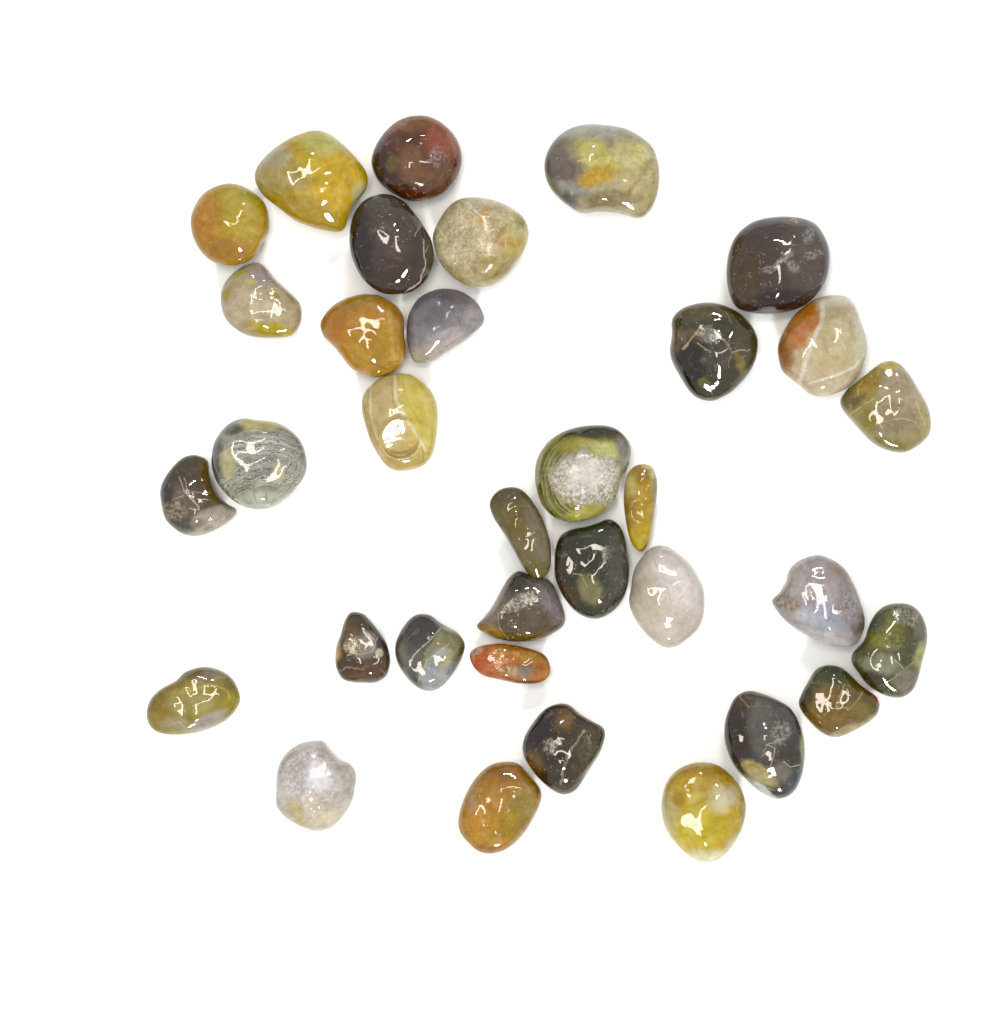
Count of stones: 34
